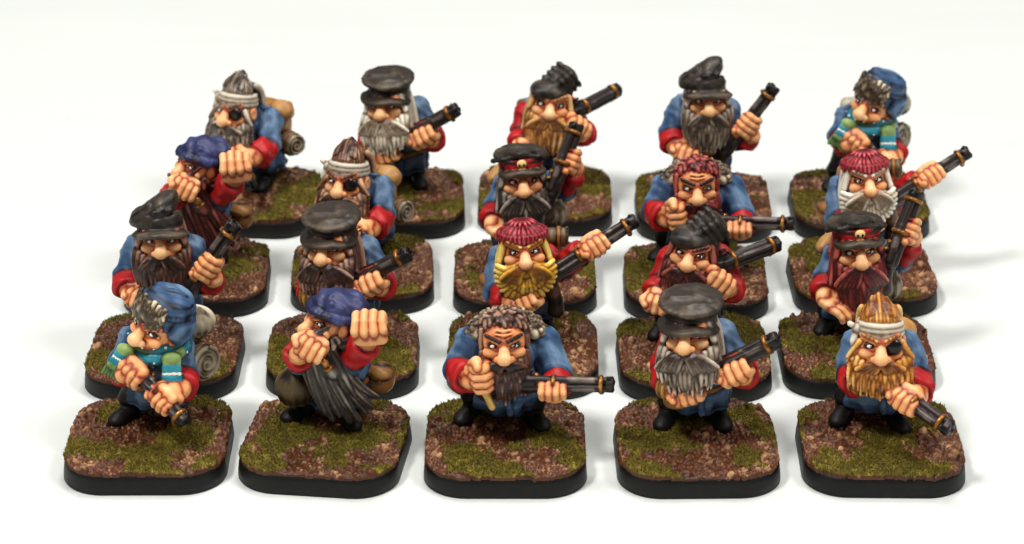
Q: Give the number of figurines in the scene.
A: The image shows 20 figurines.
